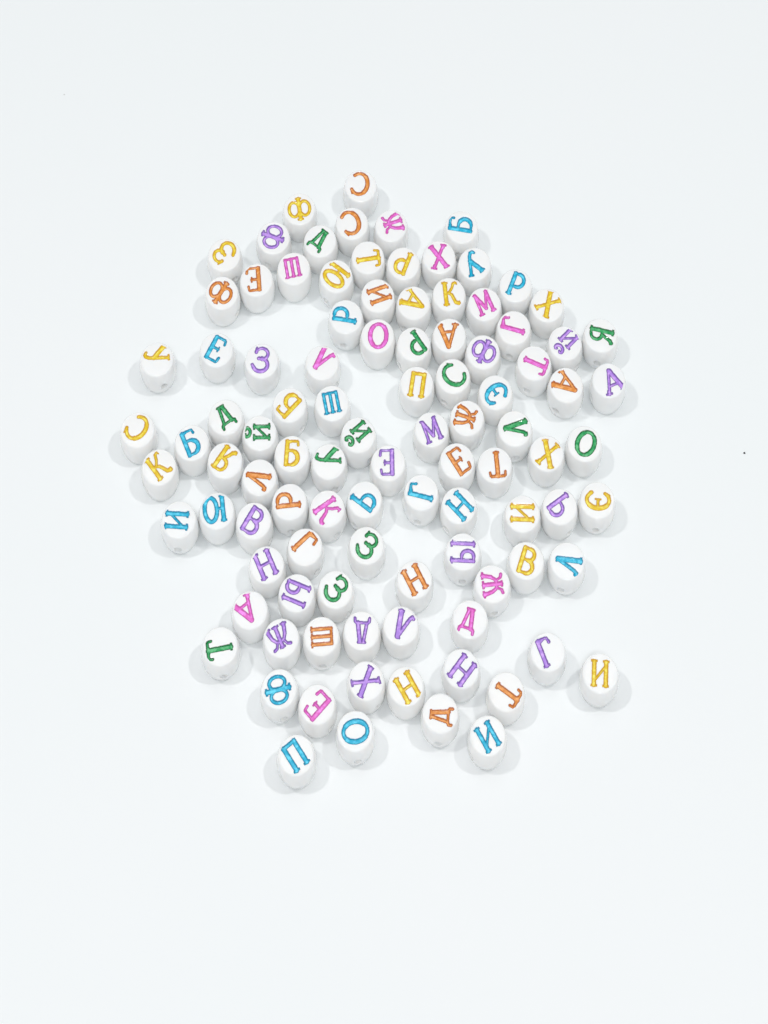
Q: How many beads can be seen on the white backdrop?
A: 100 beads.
